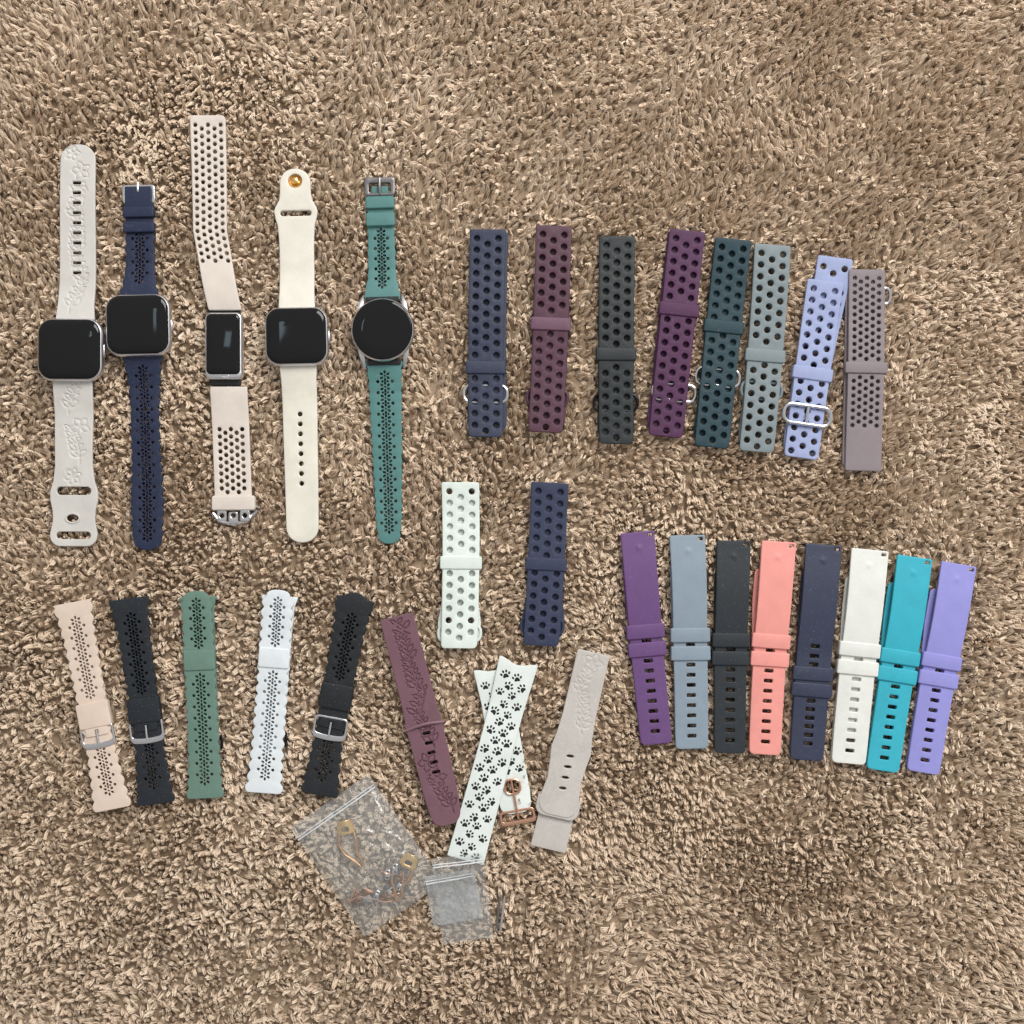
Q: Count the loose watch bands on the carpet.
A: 26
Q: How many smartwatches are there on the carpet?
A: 5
